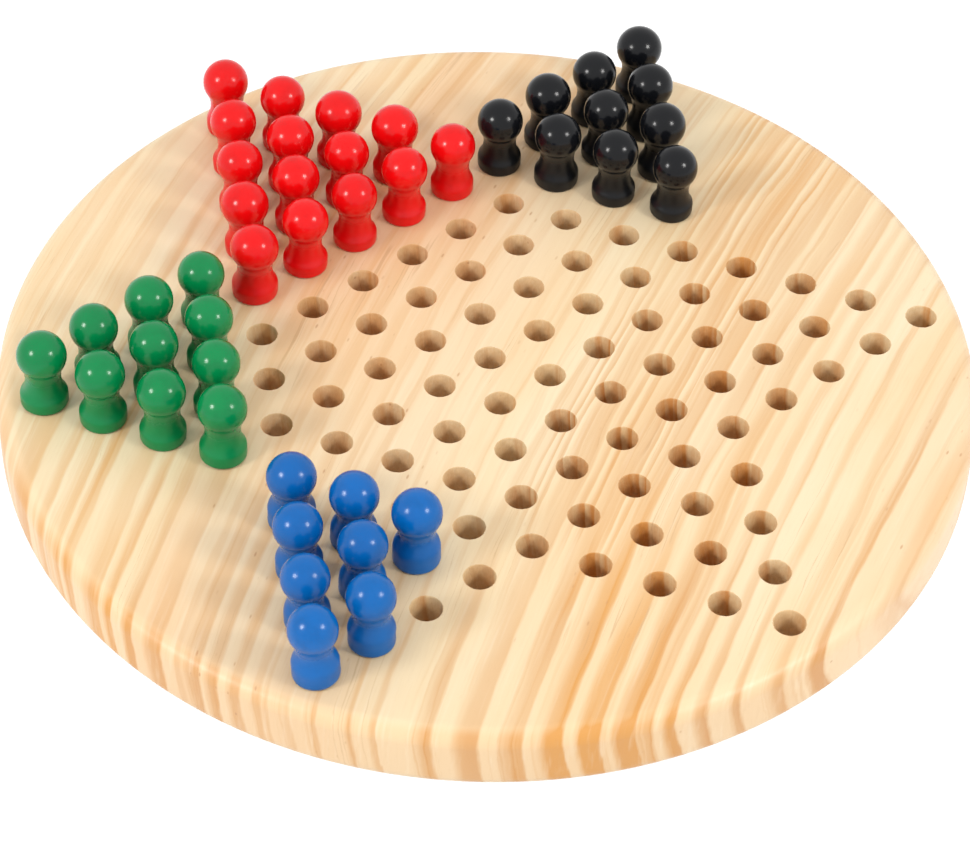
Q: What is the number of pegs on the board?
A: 43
